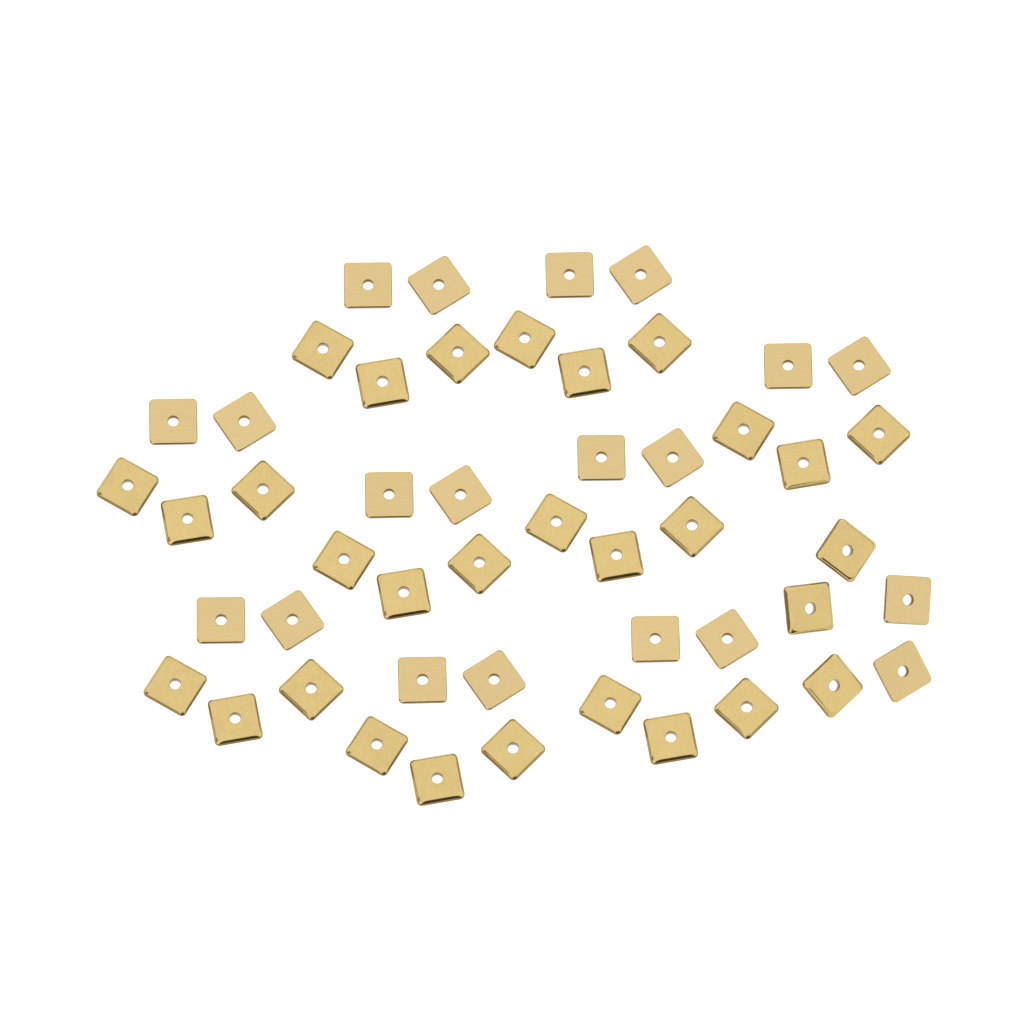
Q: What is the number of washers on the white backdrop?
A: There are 50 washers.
